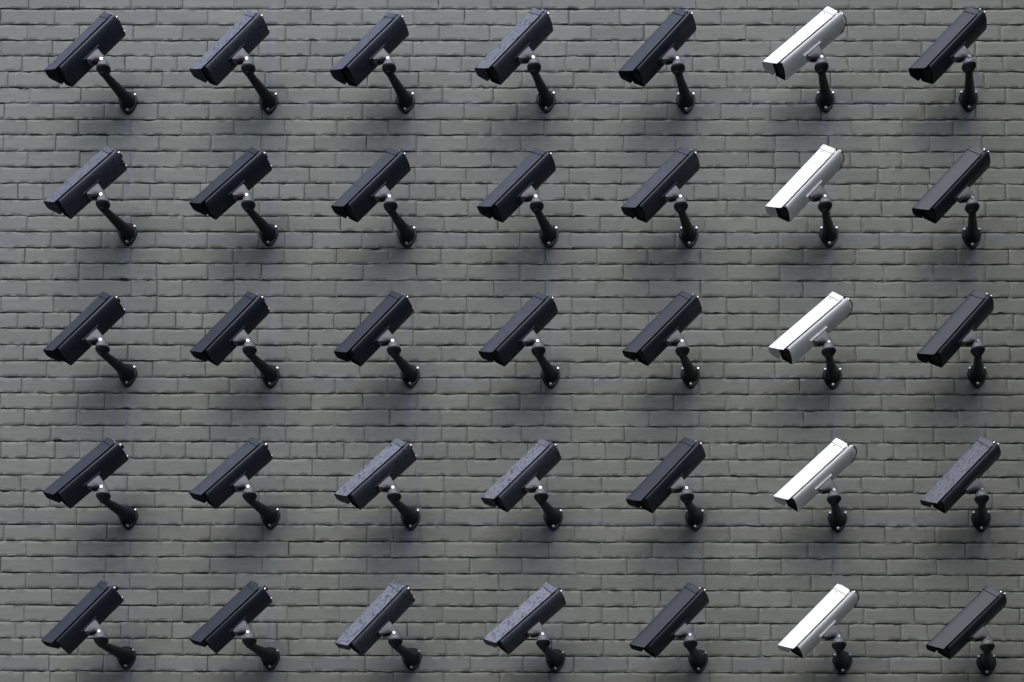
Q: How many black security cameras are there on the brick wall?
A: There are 30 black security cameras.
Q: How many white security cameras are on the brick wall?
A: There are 5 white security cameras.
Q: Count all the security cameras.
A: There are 35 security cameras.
